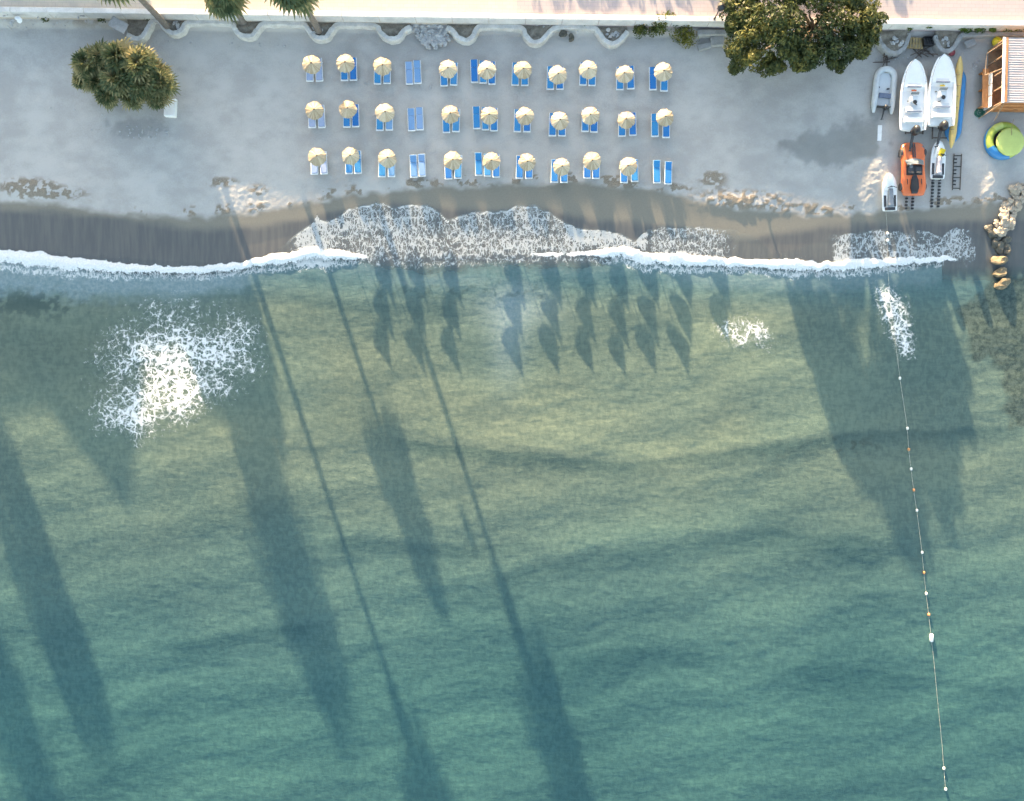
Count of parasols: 29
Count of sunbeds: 69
